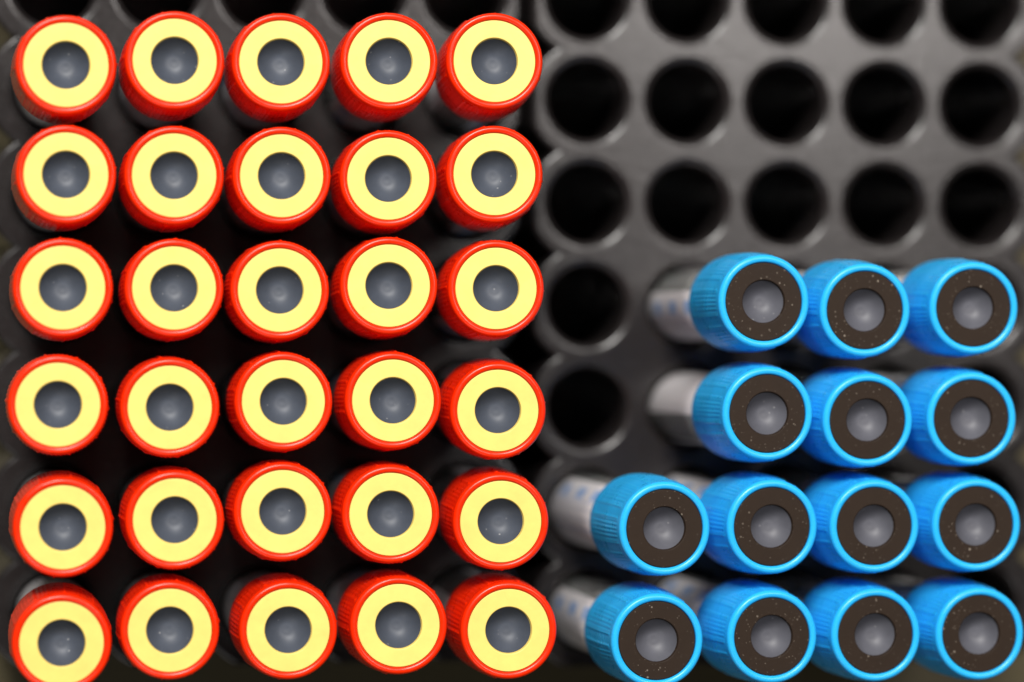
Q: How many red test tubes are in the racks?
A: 30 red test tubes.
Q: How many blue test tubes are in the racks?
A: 14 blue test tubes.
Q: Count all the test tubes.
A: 44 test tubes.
